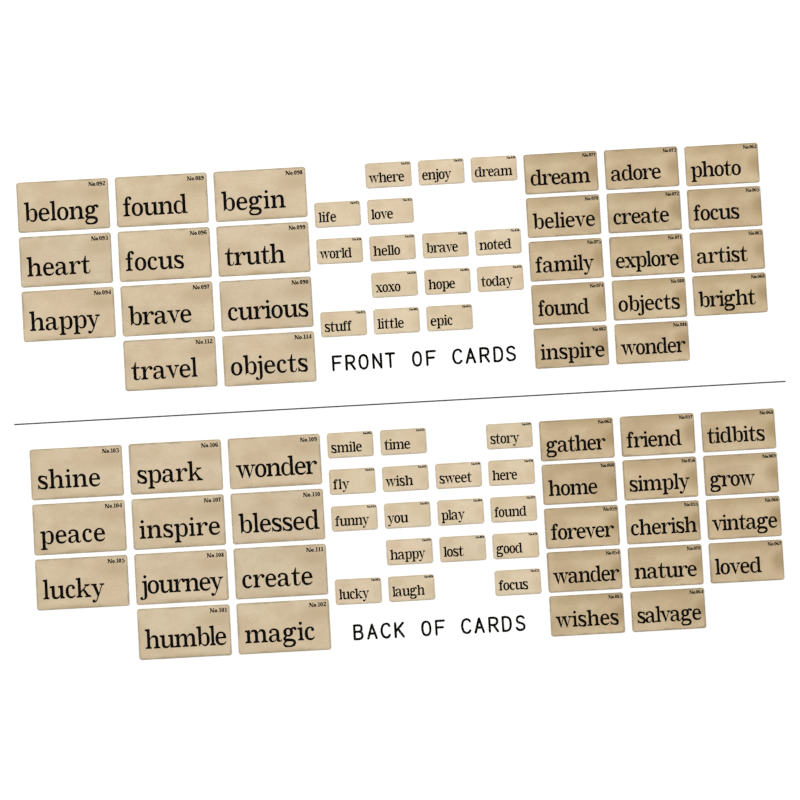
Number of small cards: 32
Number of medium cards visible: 28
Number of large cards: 22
